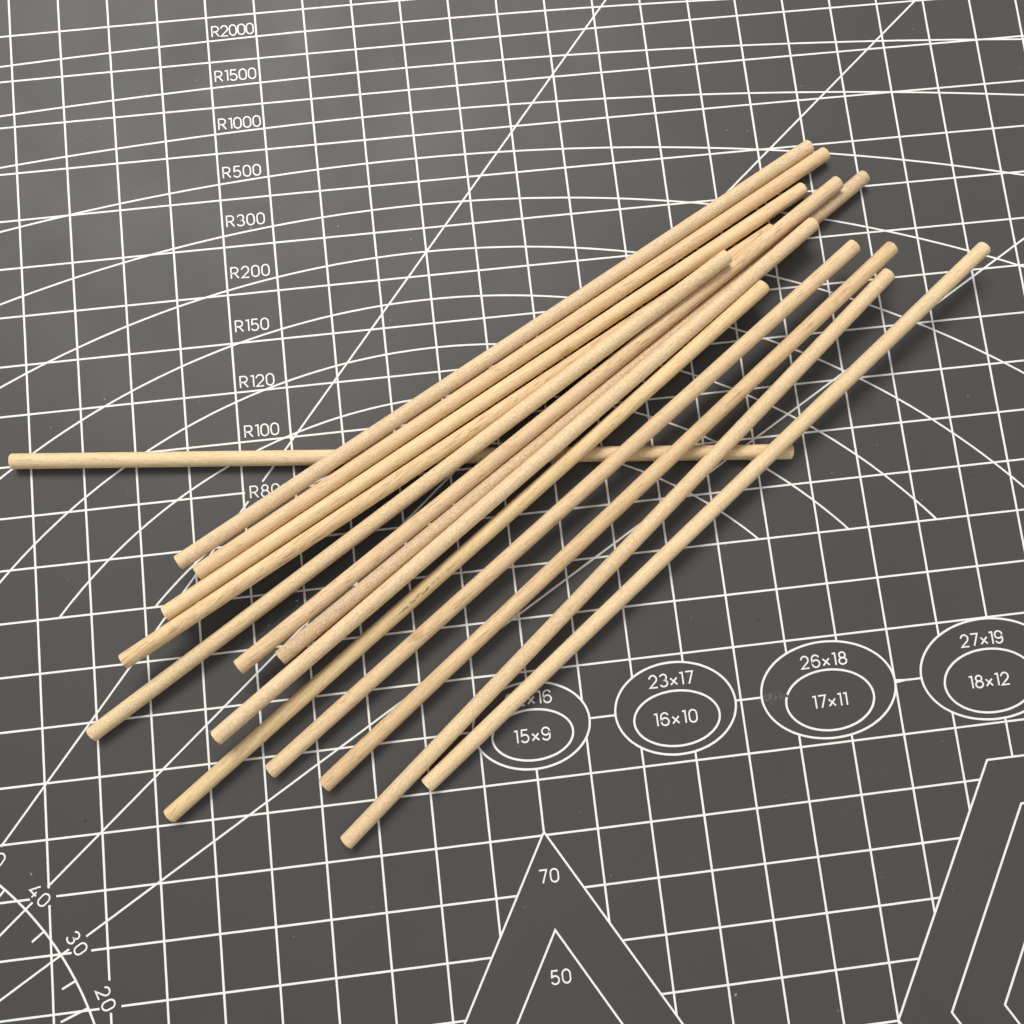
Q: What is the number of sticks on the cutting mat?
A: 14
